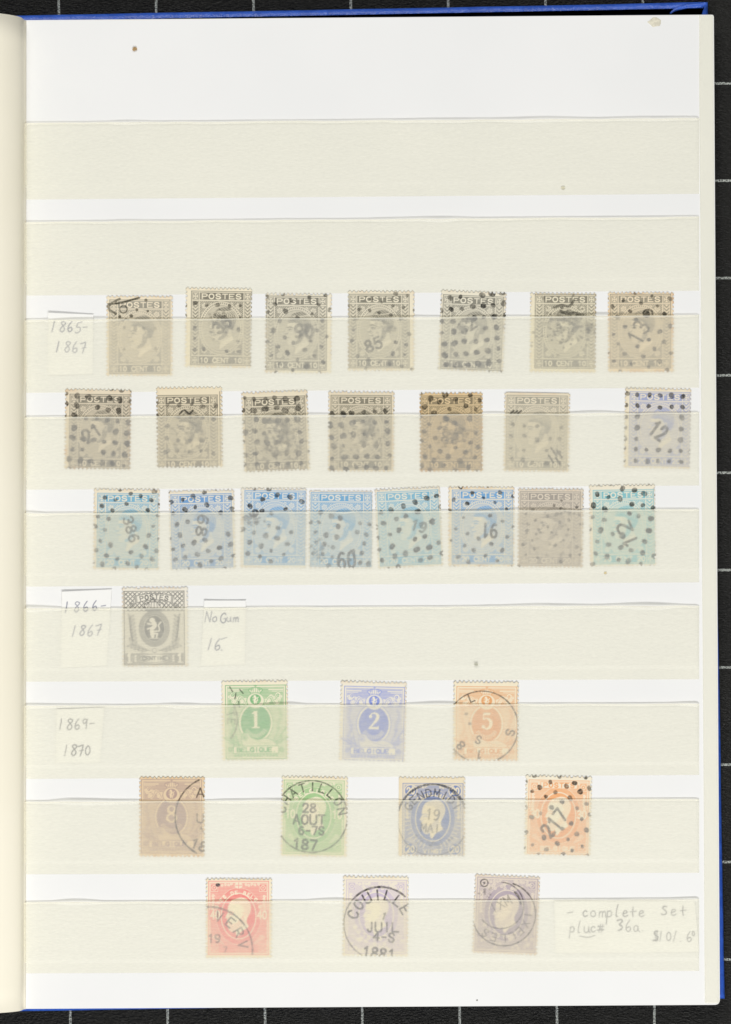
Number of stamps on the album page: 33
